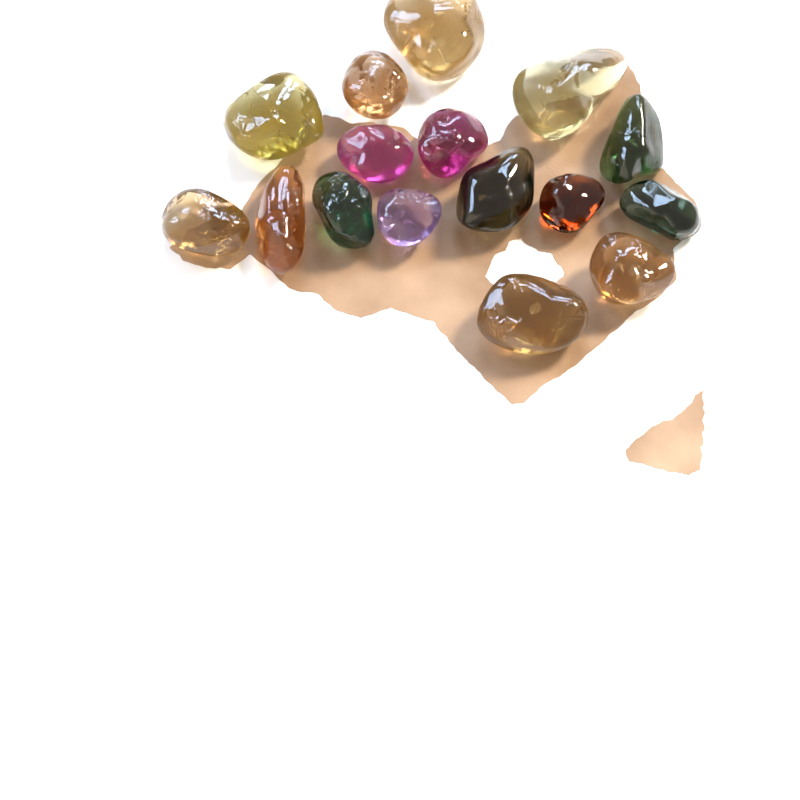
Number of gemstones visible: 16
